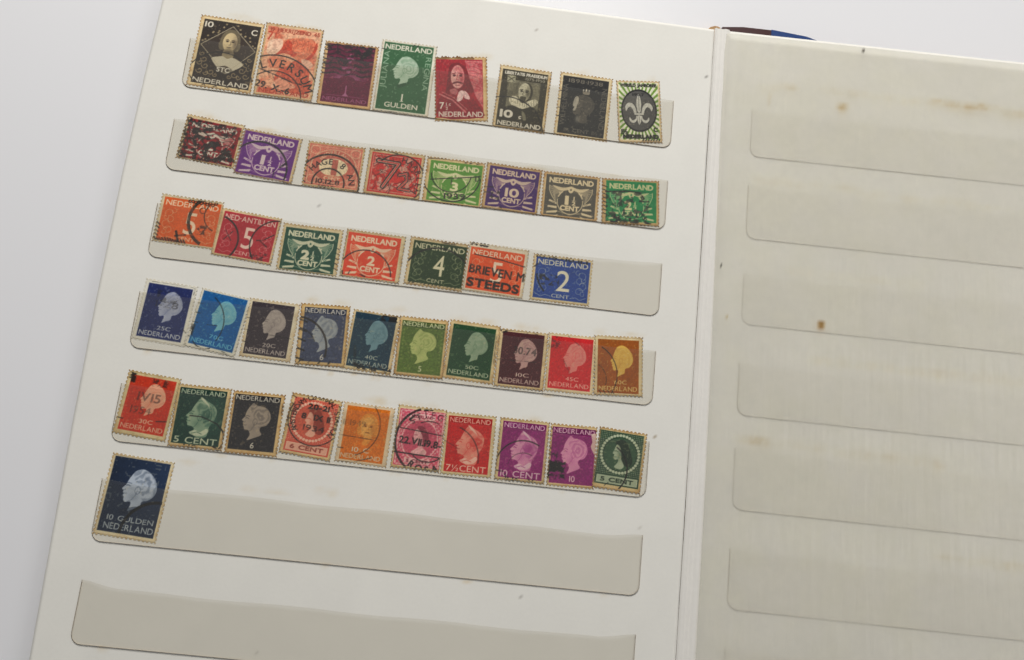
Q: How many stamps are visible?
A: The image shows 44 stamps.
